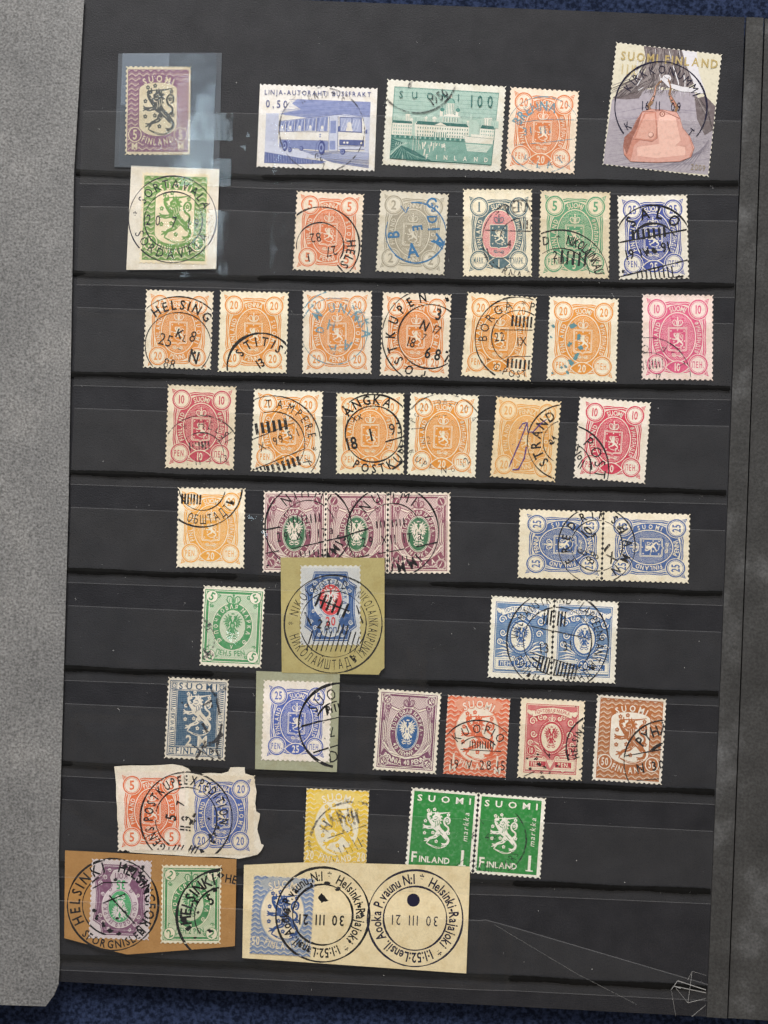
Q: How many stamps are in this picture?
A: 48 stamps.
